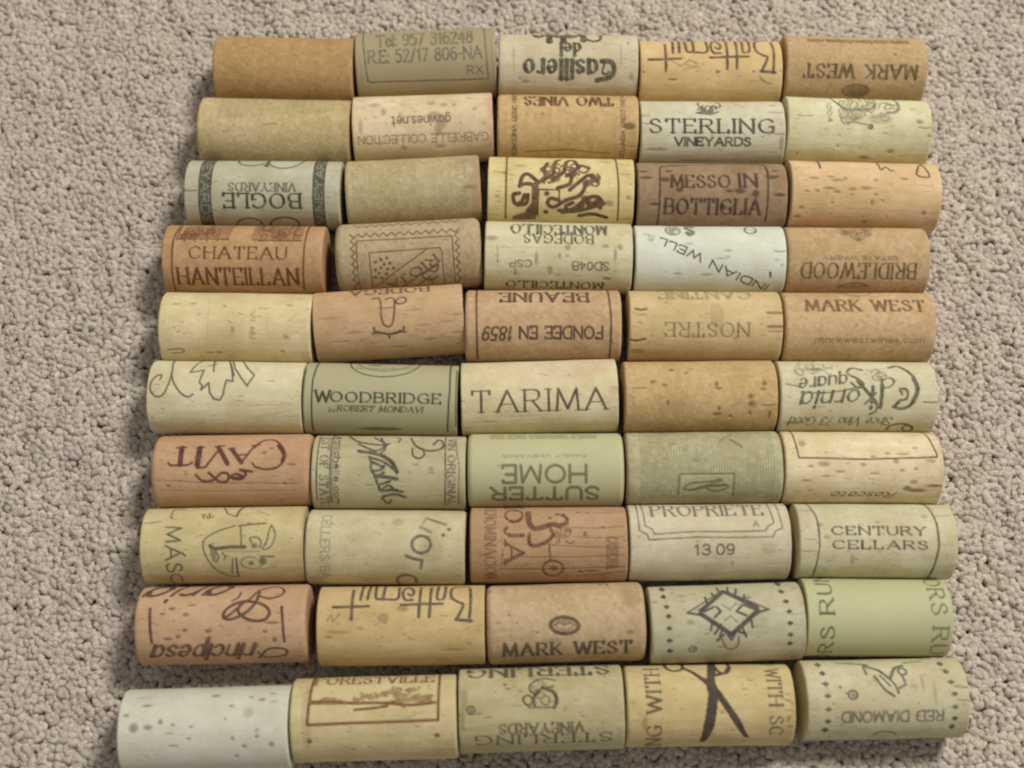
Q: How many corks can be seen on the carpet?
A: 50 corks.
